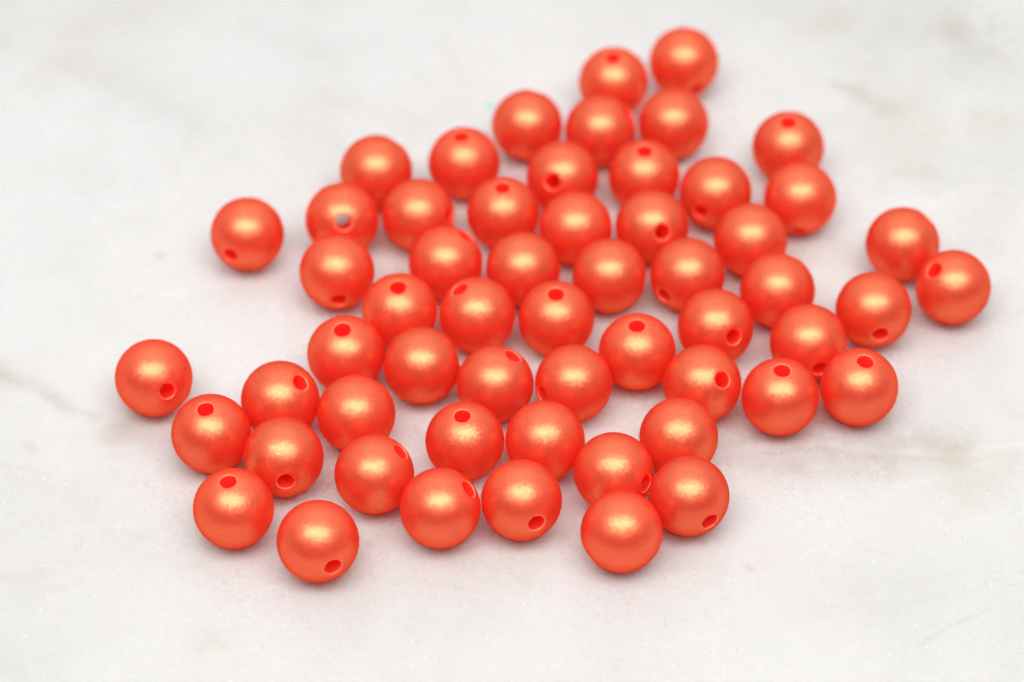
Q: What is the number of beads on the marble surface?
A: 57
